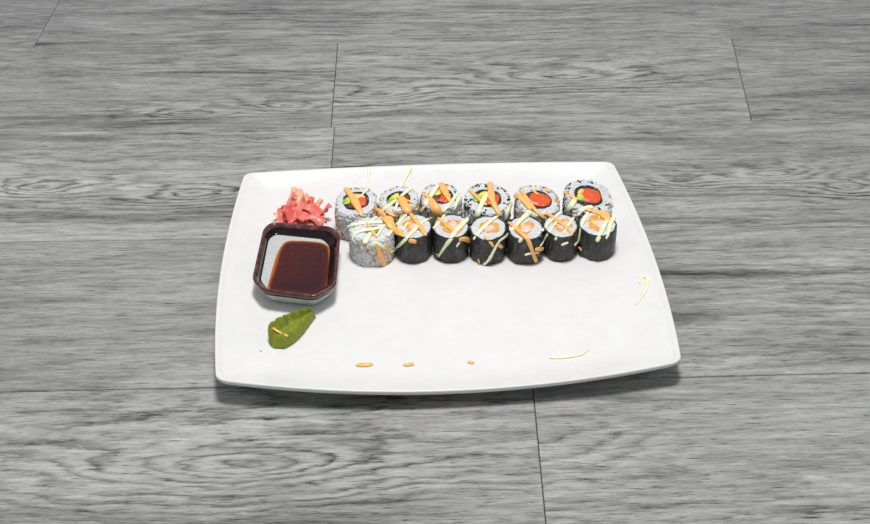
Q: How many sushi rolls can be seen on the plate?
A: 13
